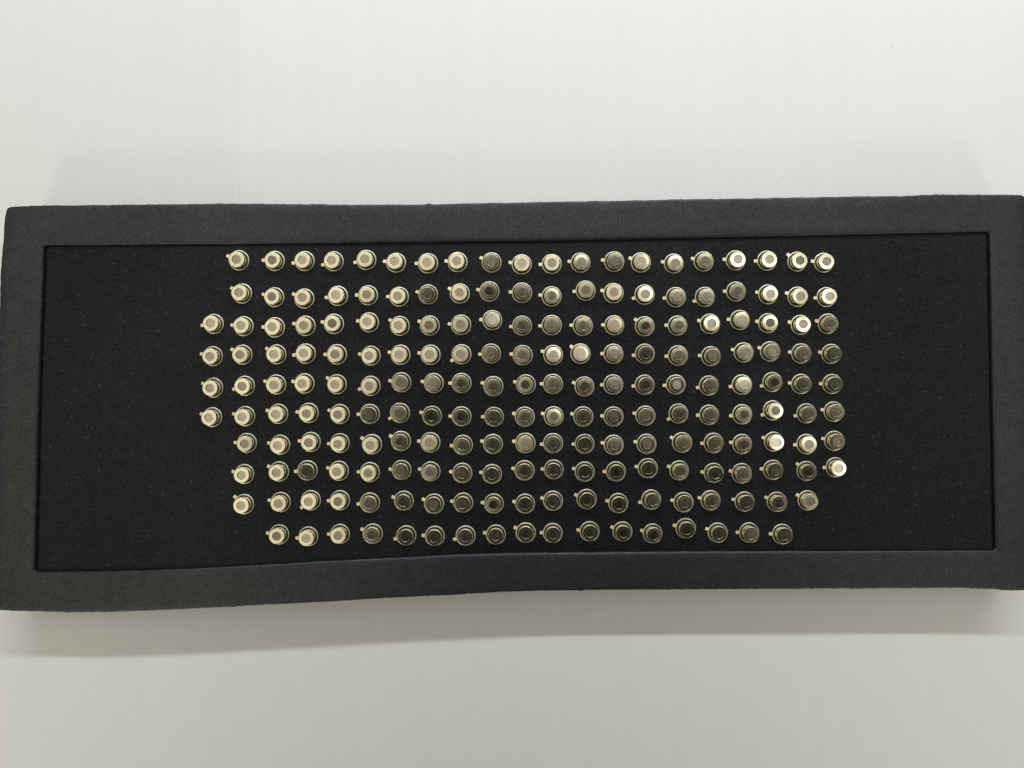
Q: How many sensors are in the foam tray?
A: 200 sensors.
